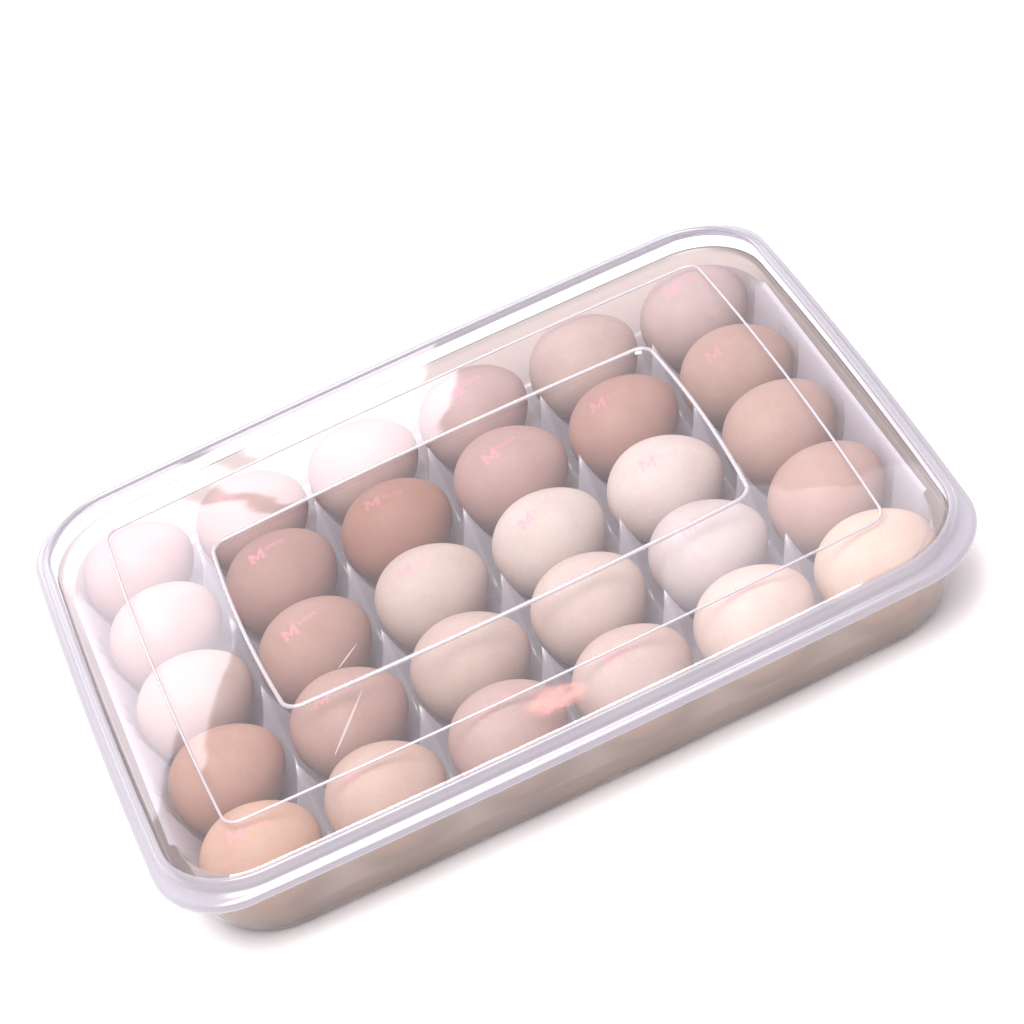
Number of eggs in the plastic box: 30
